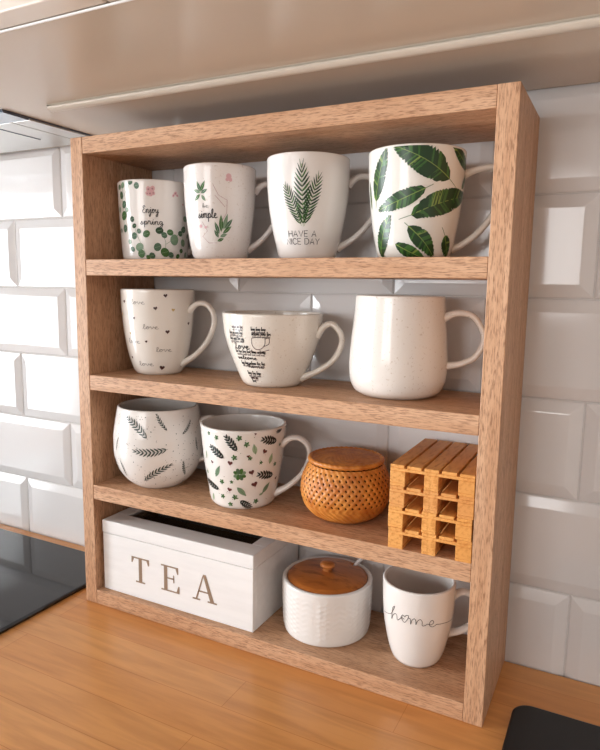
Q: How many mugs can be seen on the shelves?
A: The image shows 10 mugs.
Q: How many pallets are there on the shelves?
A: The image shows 4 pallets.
